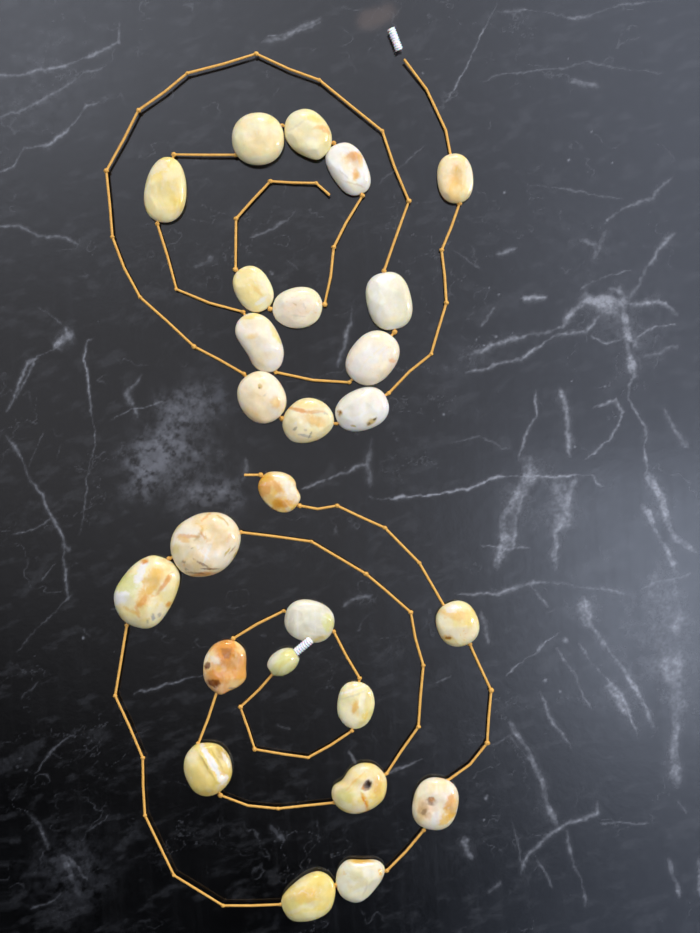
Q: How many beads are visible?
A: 26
